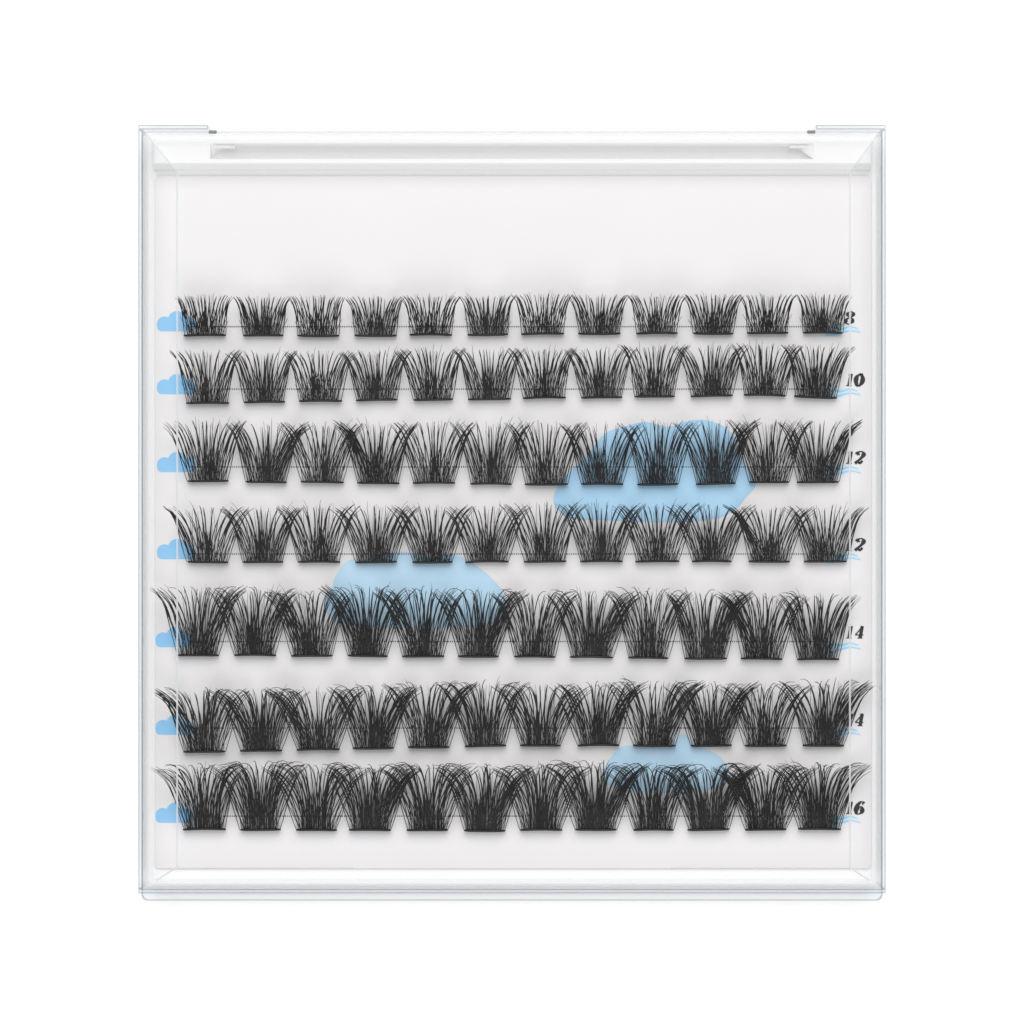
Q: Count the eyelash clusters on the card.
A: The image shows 84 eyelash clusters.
